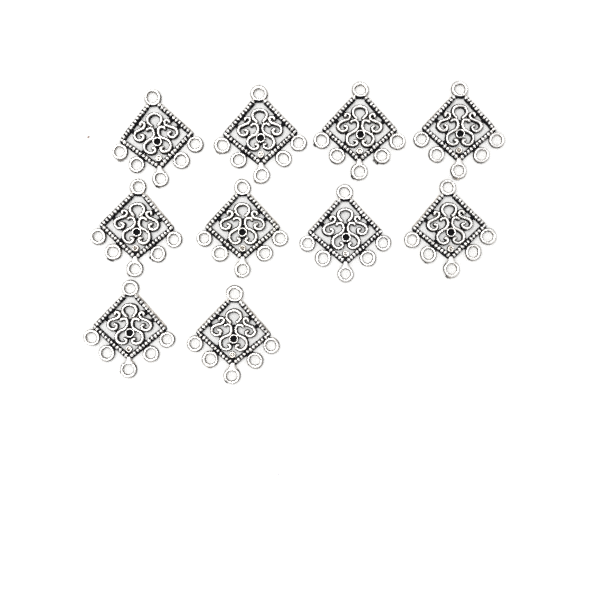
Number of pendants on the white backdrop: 10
